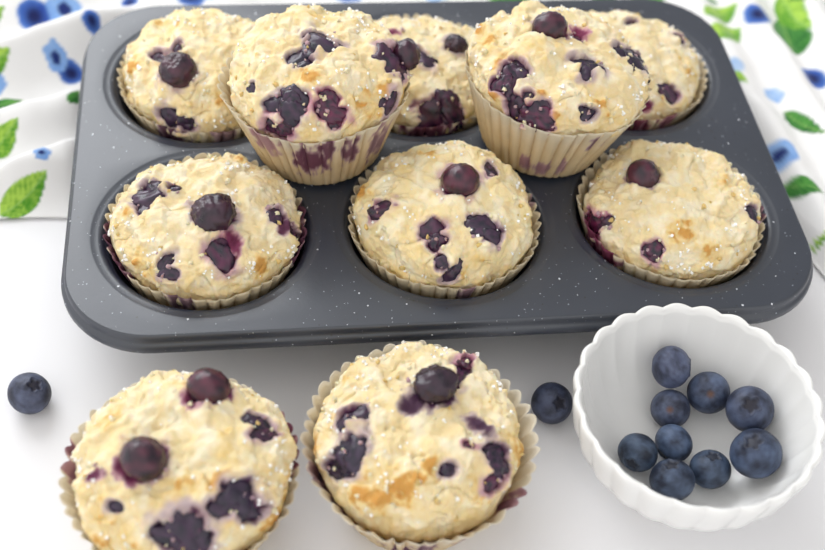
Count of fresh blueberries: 11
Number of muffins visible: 10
